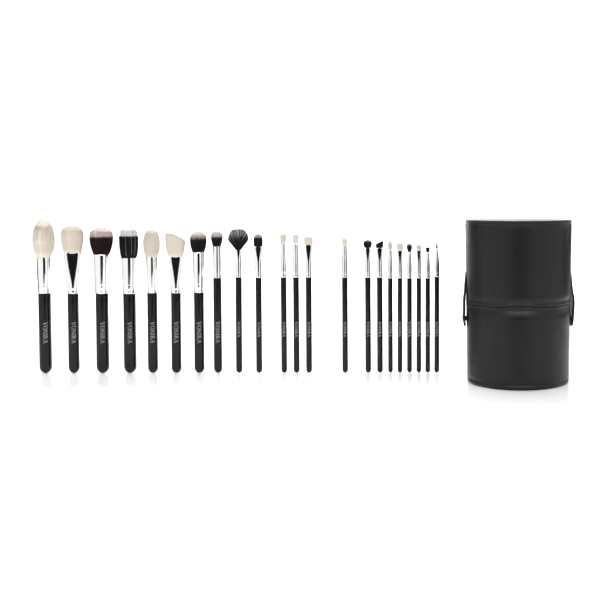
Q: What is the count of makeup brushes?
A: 22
